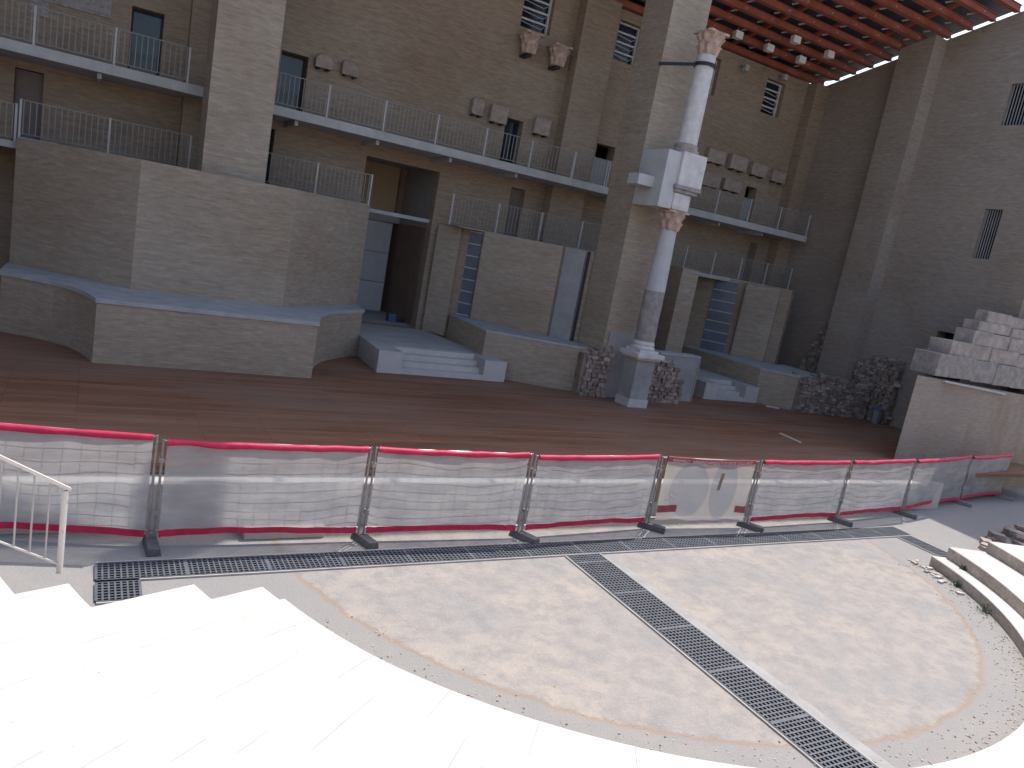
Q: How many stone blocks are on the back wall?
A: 11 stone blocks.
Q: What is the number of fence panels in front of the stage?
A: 9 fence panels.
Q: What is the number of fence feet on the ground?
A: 9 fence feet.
